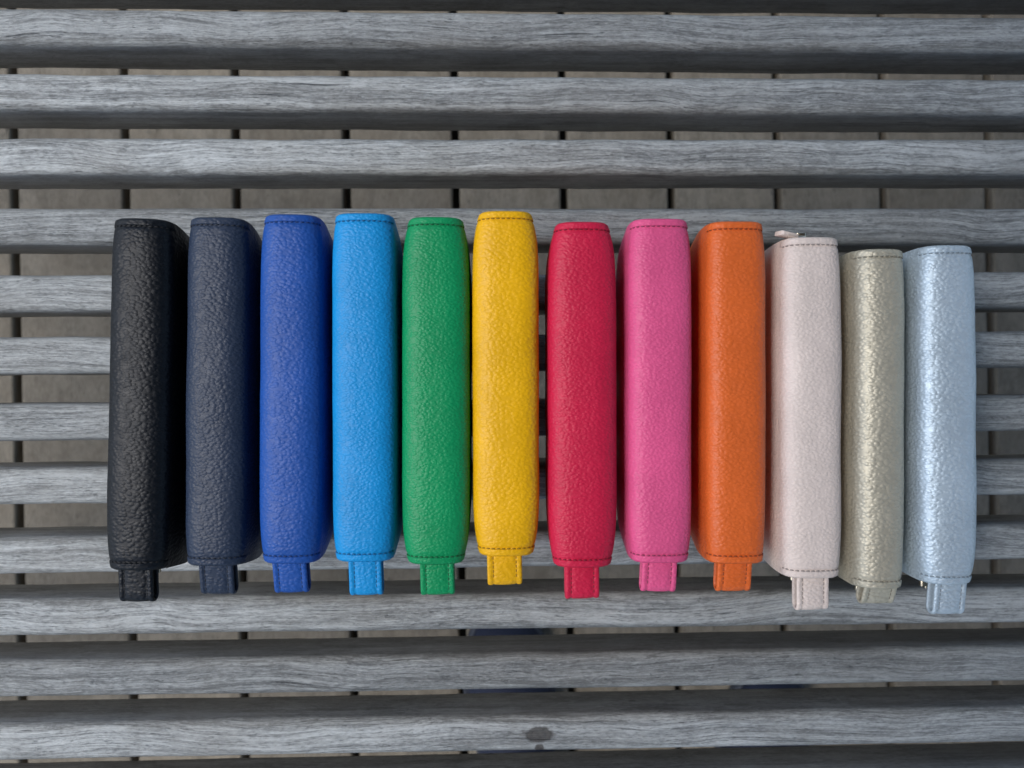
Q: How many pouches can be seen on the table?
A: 12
